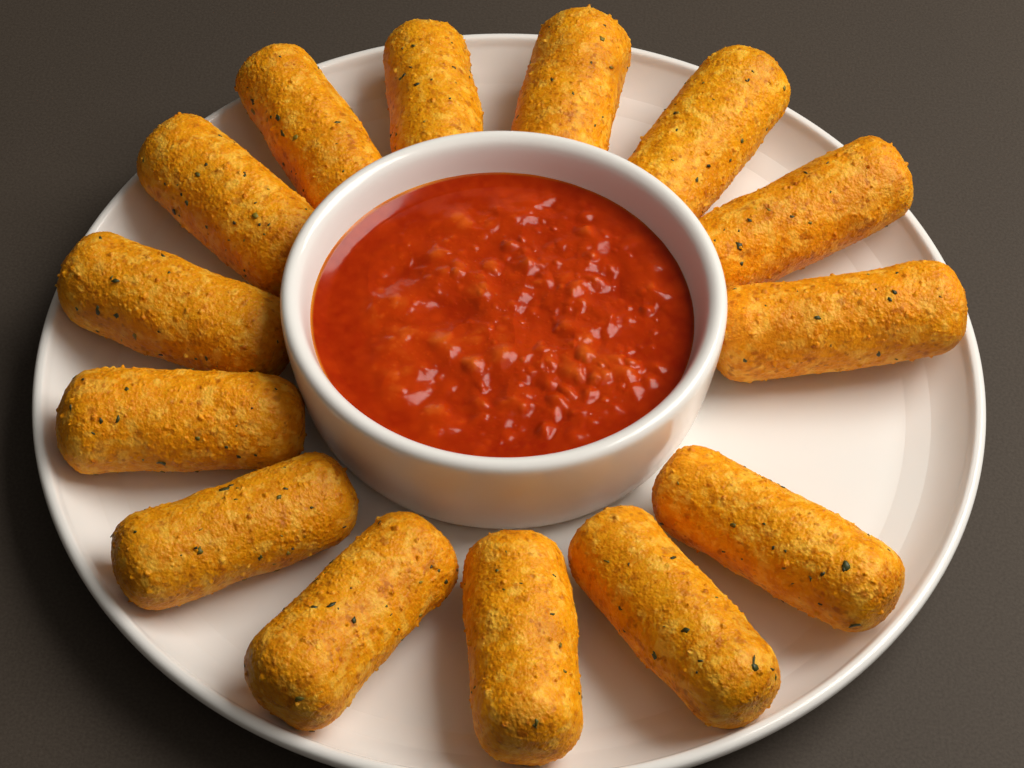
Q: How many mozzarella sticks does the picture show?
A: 14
